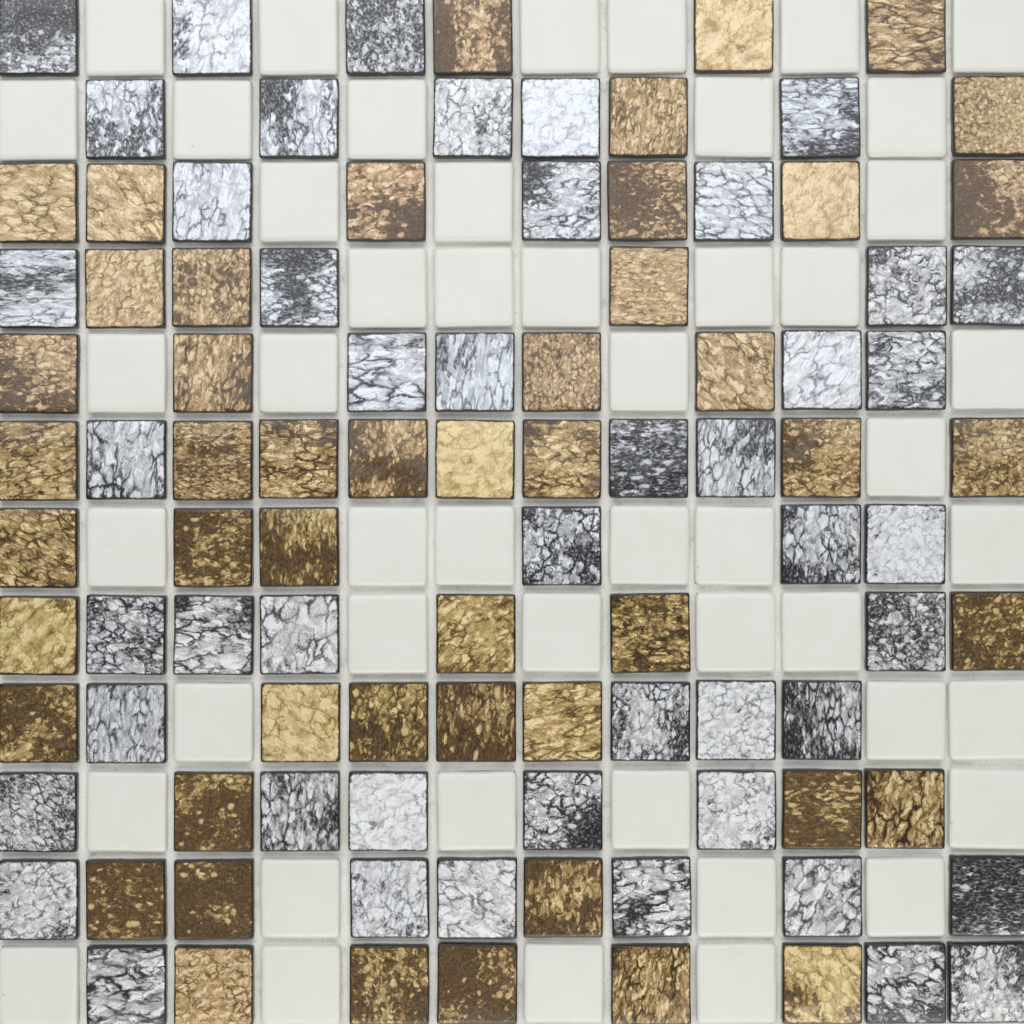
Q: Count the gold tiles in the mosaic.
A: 49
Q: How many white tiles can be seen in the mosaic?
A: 48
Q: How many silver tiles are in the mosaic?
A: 47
